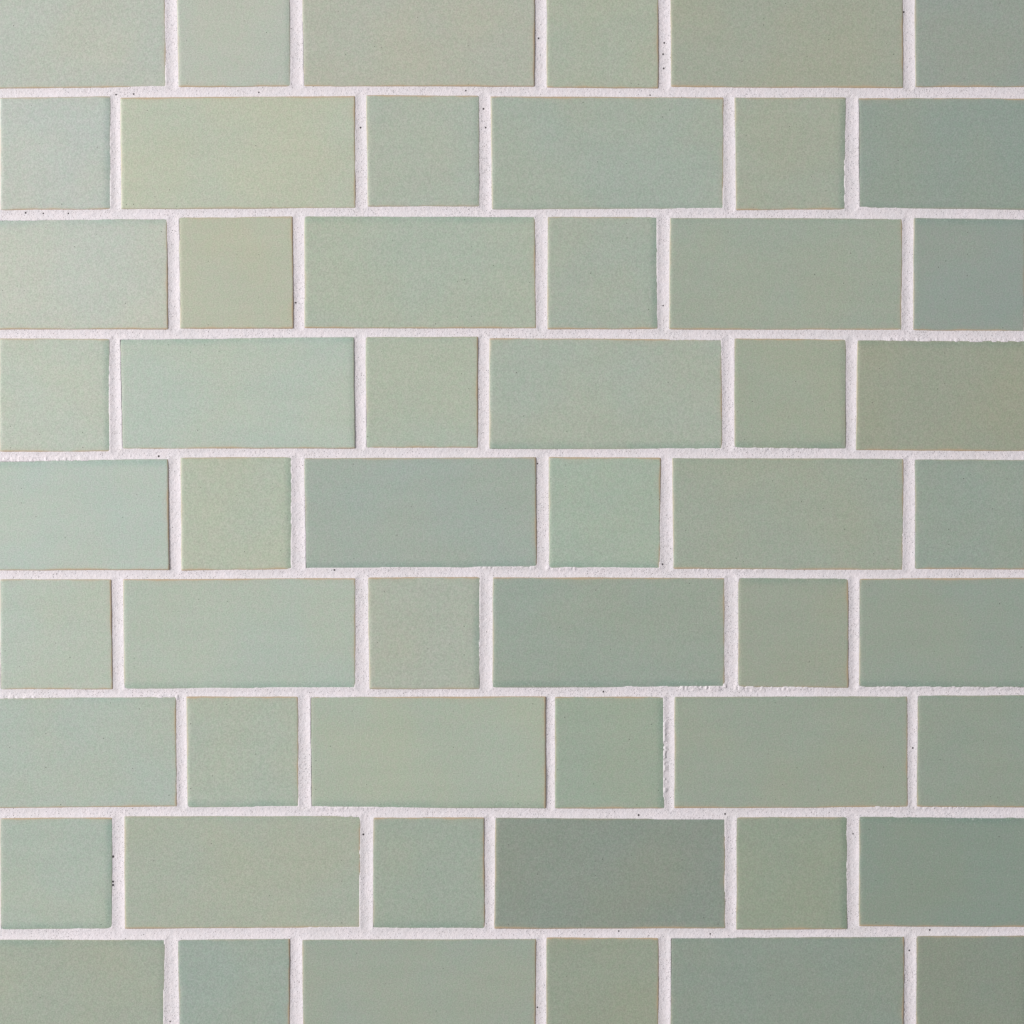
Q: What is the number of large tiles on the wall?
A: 27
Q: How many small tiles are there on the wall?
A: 27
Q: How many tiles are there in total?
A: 54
